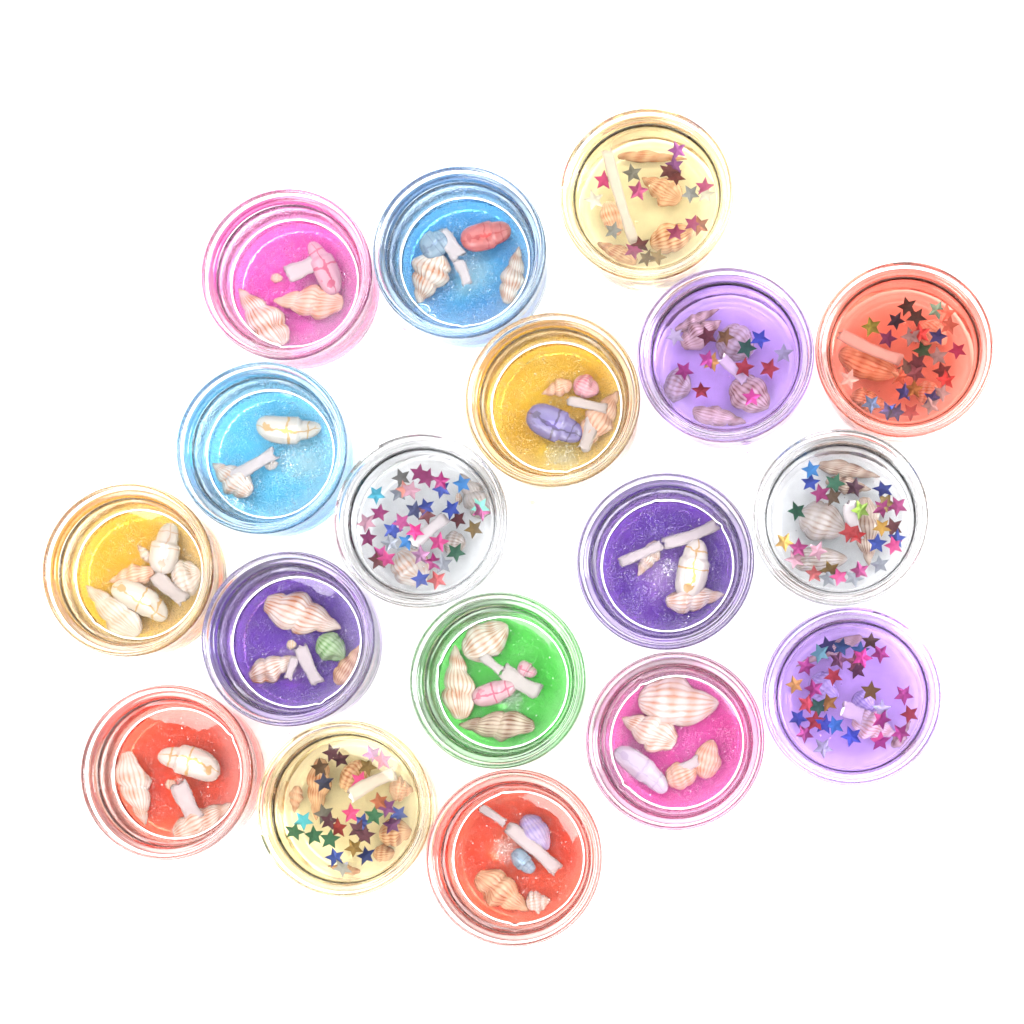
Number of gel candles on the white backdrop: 18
